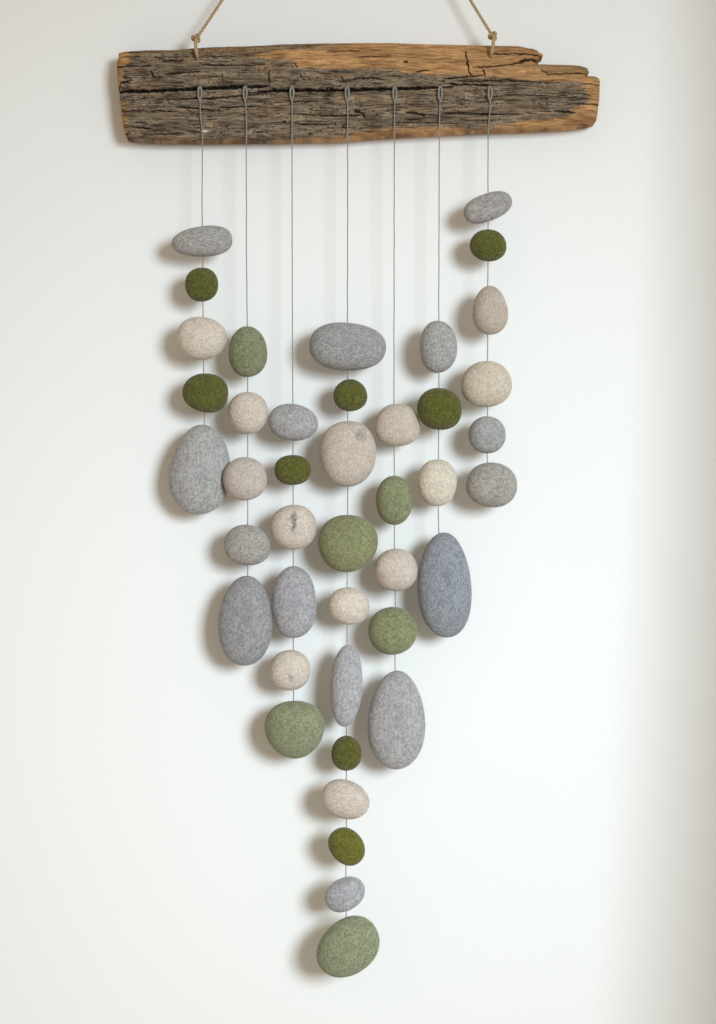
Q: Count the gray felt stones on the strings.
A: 15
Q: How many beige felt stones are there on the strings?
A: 13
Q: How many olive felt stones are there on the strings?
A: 8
